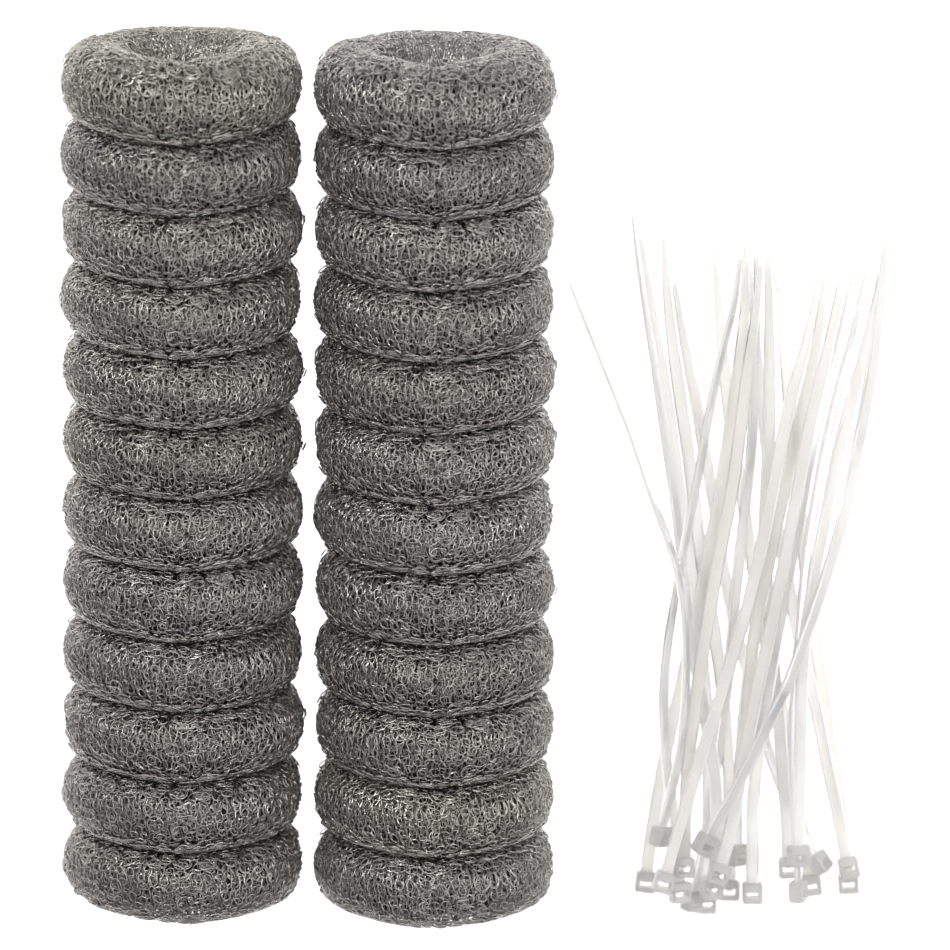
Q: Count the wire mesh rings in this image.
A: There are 24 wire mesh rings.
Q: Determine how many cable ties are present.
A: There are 20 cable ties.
